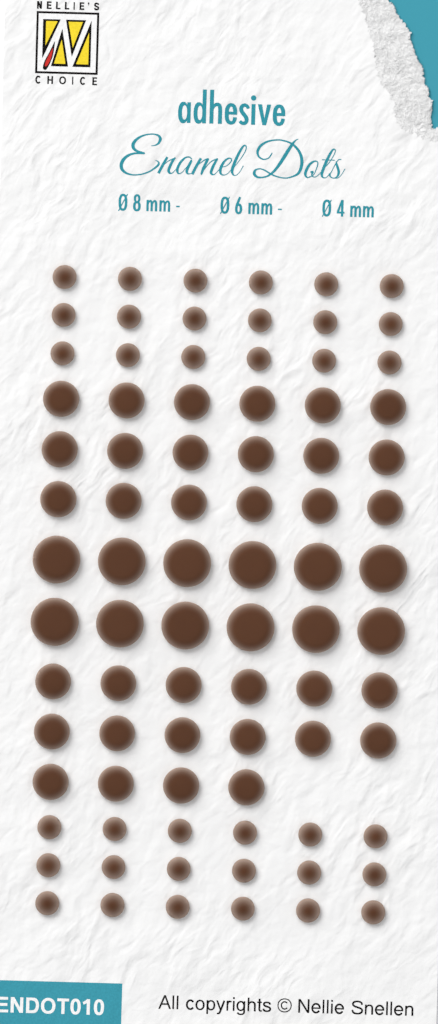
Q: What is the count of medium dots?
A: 34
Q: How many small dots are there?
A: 36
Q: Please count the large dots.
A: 12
